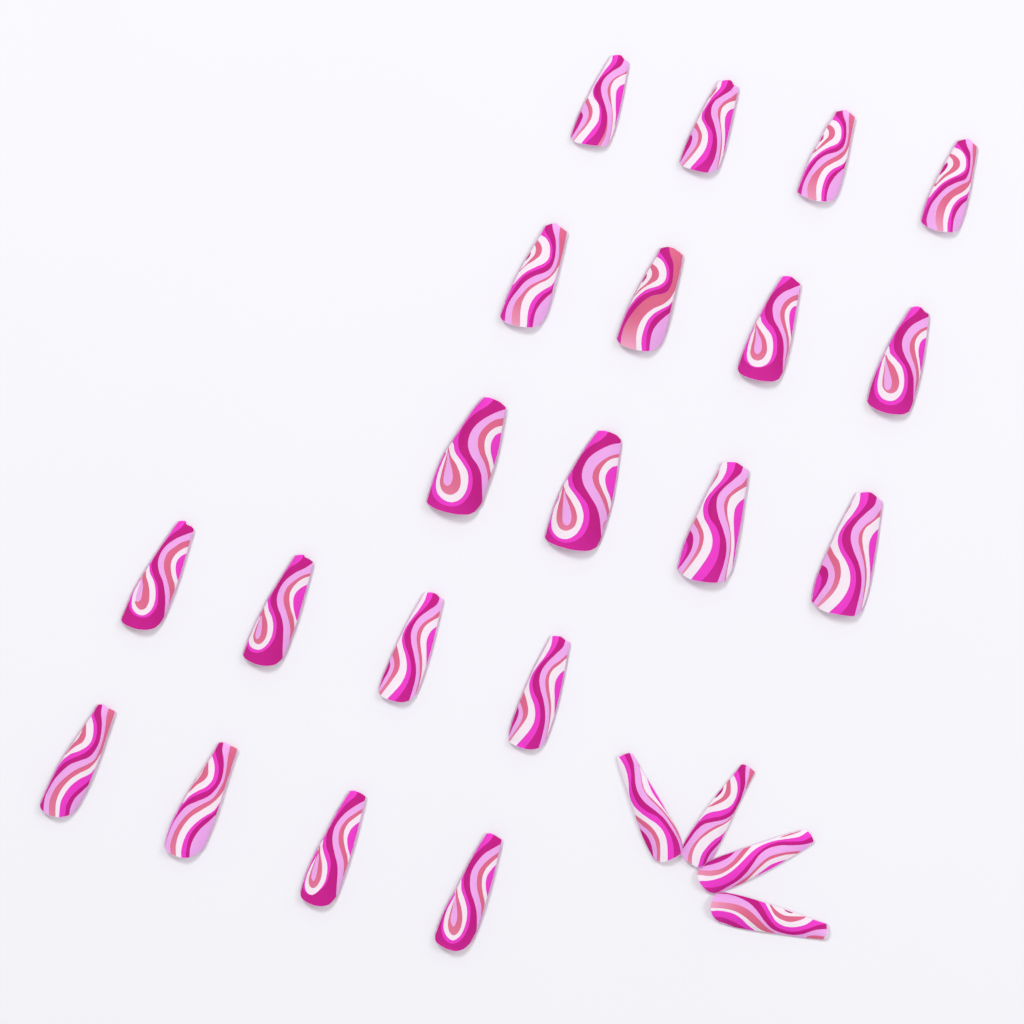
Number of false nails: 24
